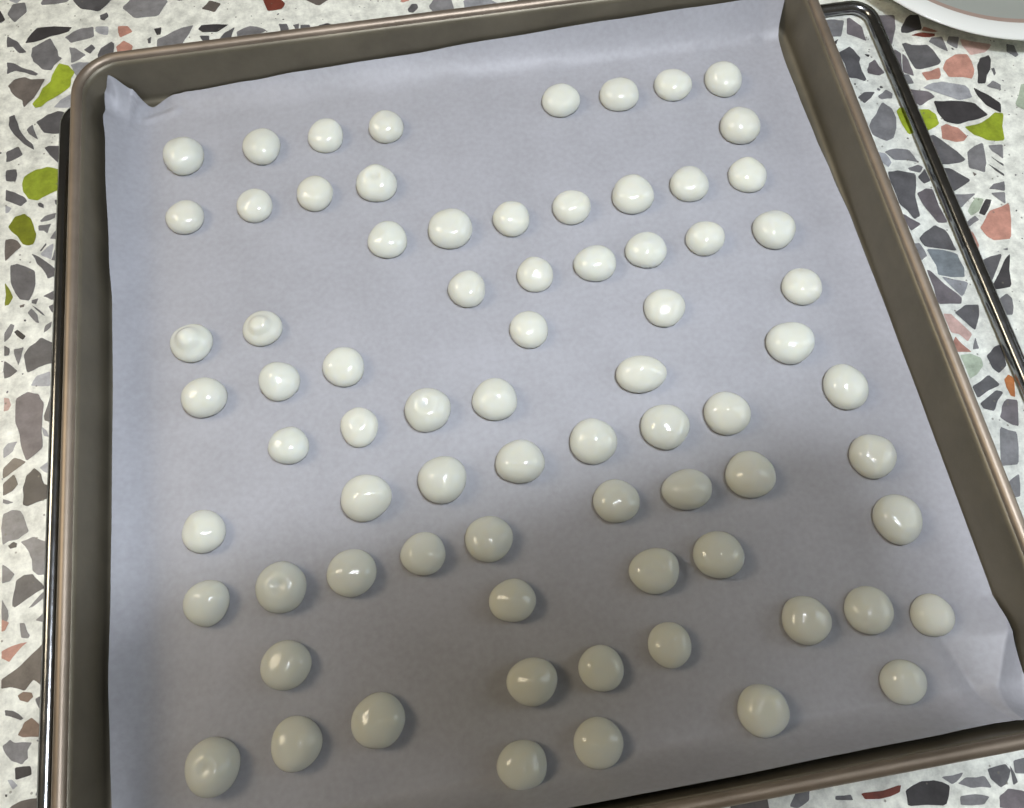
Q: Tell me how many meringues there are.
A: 75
